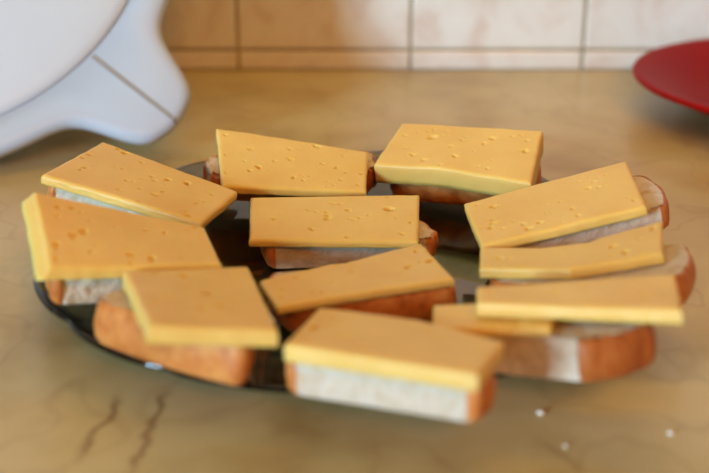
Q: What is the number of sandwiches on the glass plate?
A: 11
